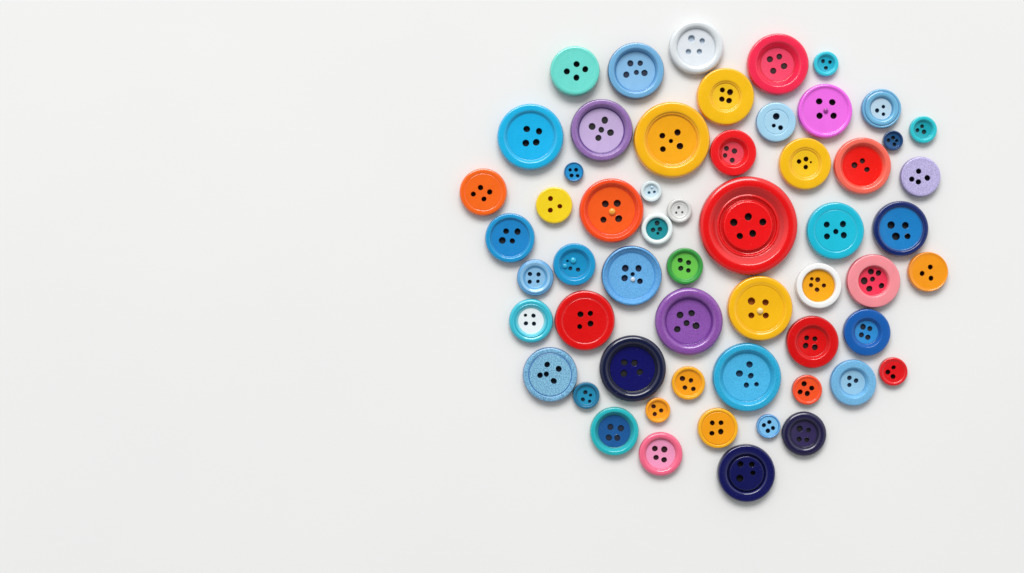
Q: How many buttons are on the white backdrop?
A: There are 57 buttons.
